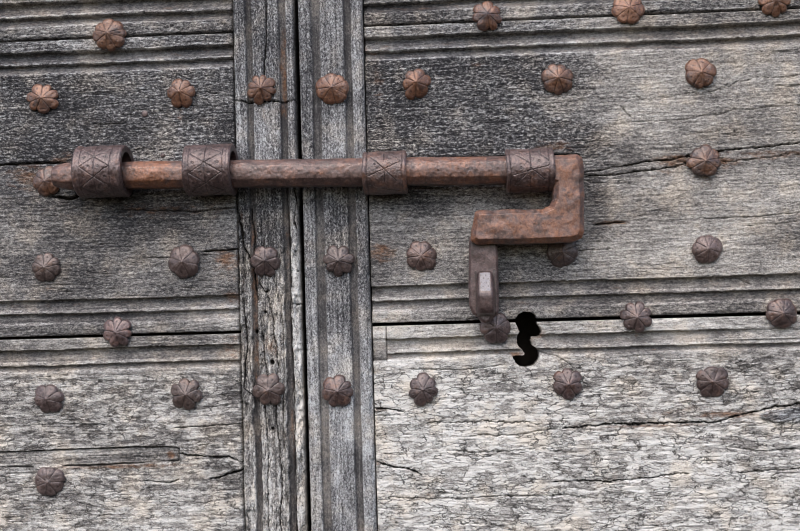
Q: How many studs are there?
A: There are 32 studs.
